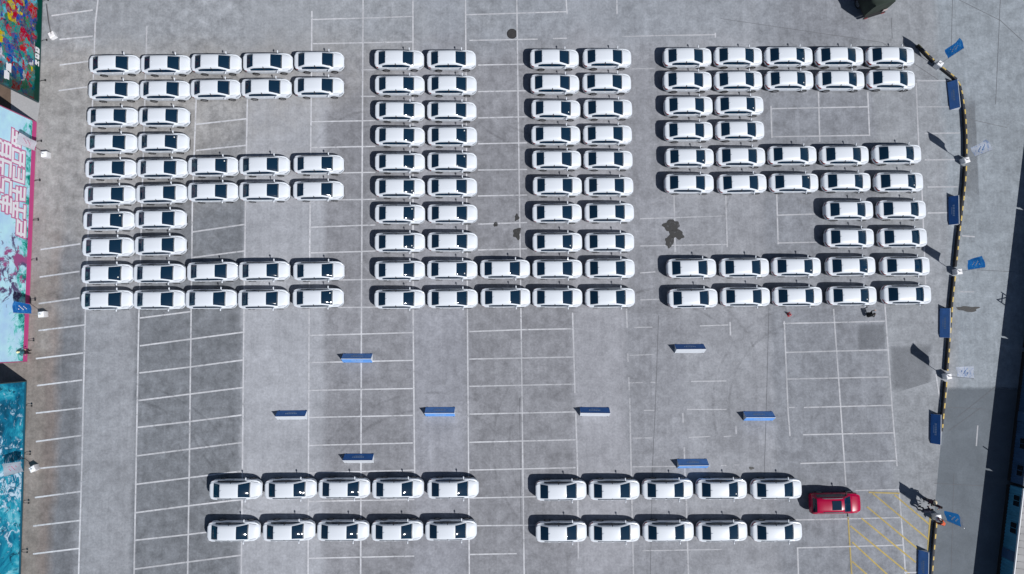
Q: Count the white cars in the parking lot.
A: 138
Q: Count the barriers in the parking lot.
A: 13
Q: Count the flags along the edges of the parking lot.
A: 8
